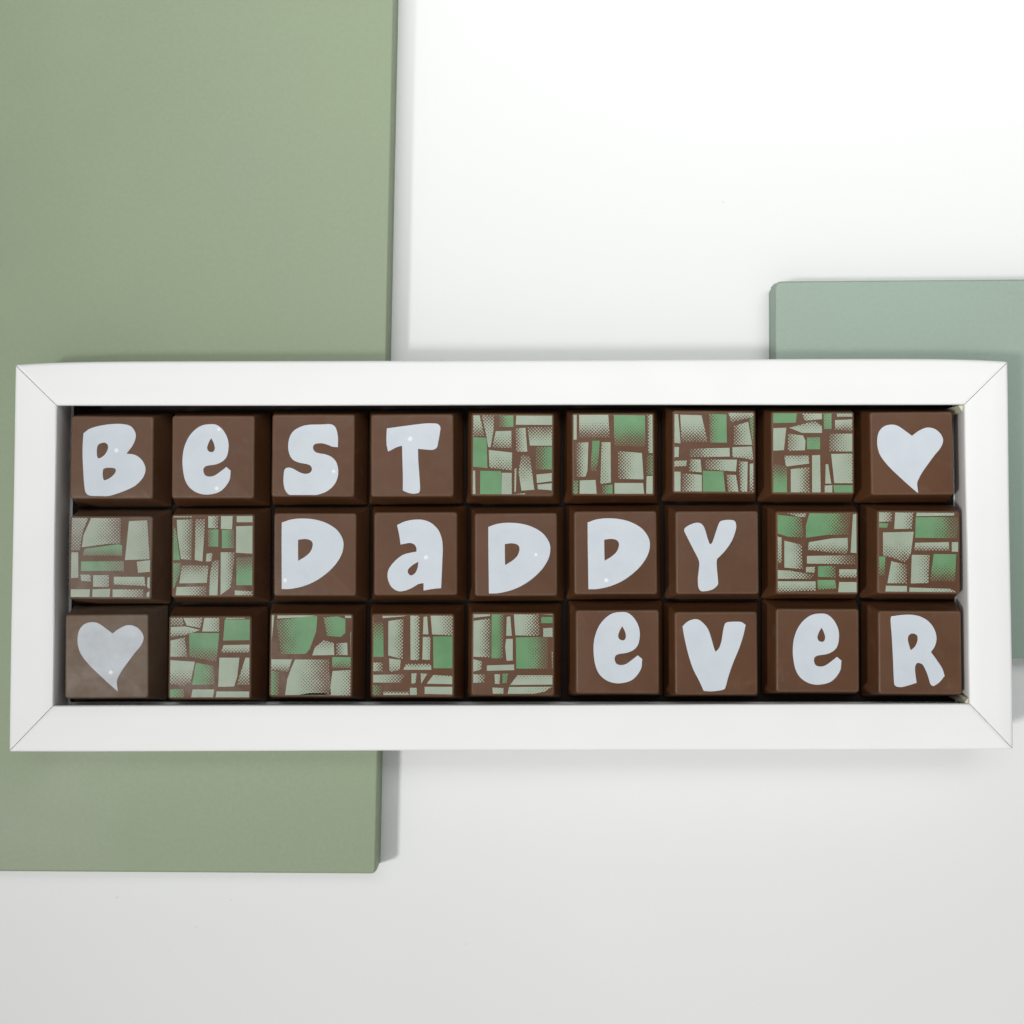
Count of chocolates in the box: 27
